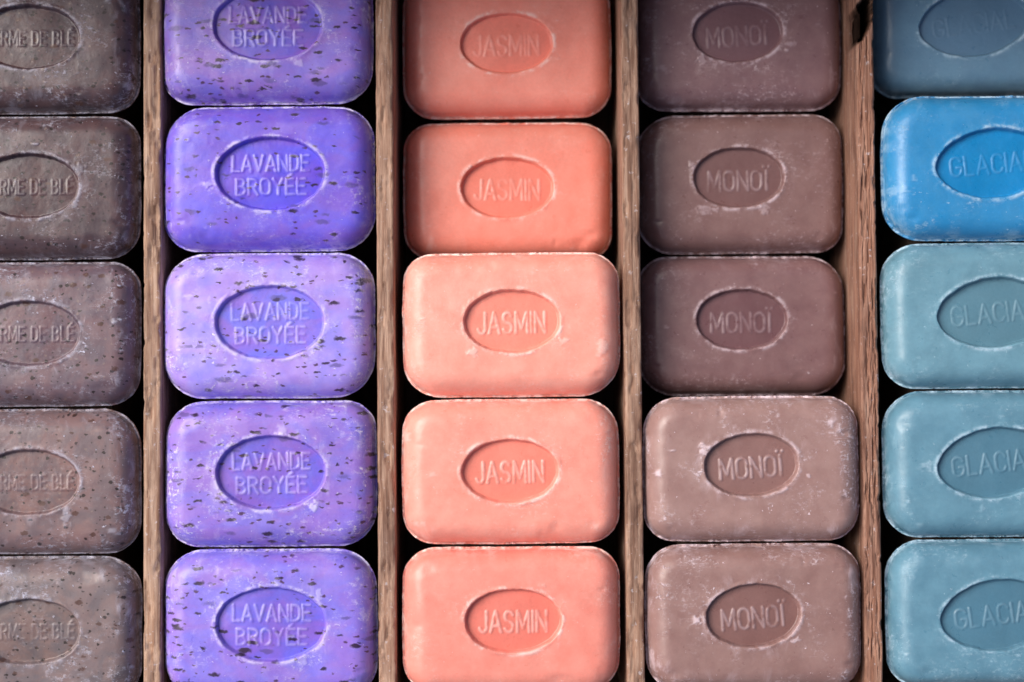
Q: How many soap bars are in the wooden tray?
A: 25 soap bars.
